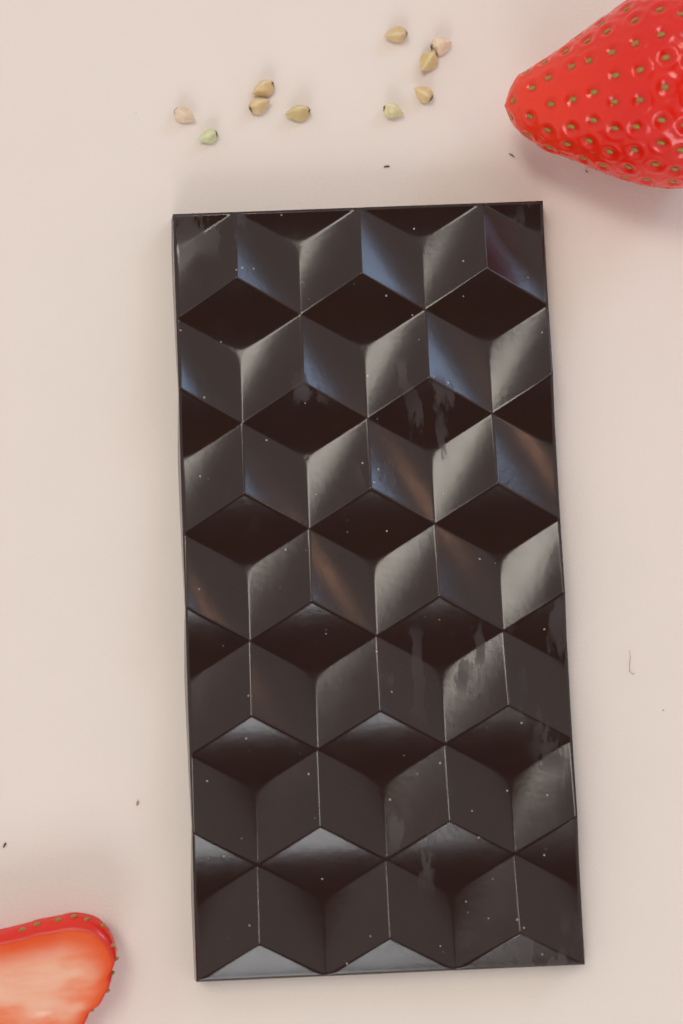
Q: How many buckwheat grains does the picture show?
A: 10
